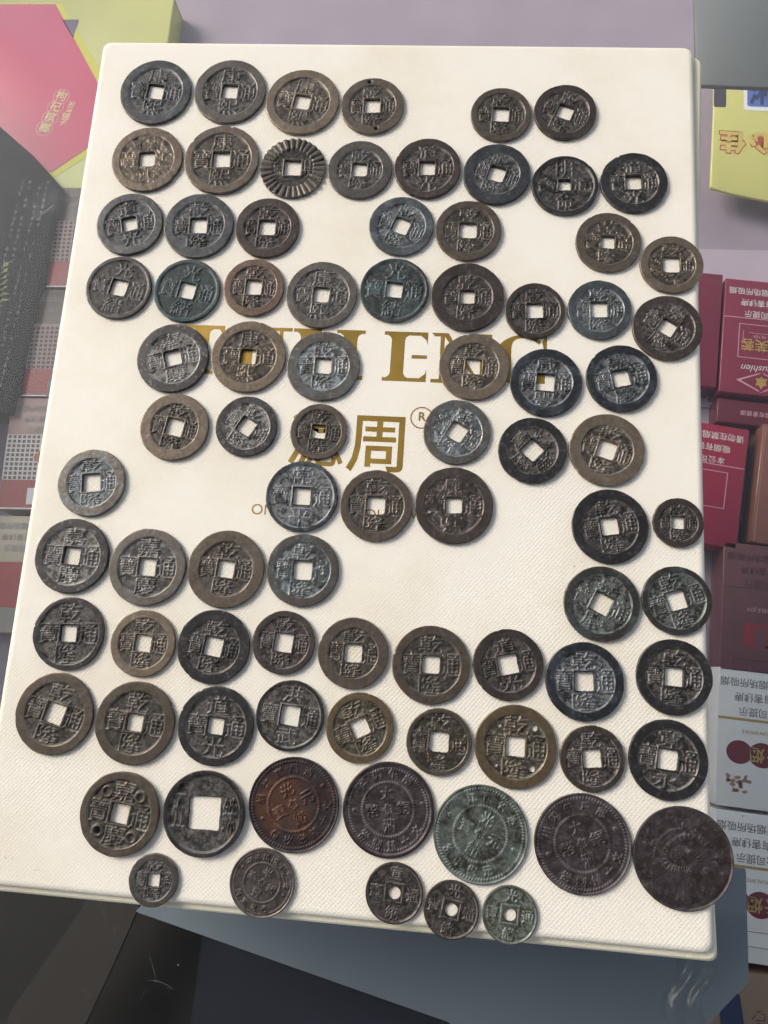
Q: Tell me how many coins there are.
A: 84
